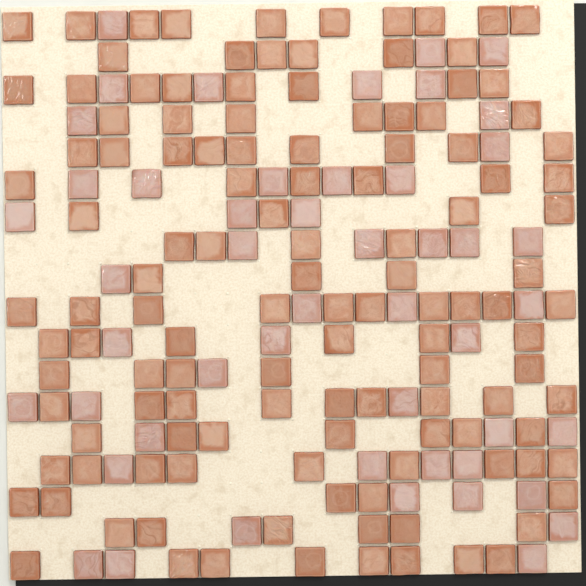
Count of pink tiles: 49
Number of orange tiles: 124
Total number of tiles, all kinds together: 173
